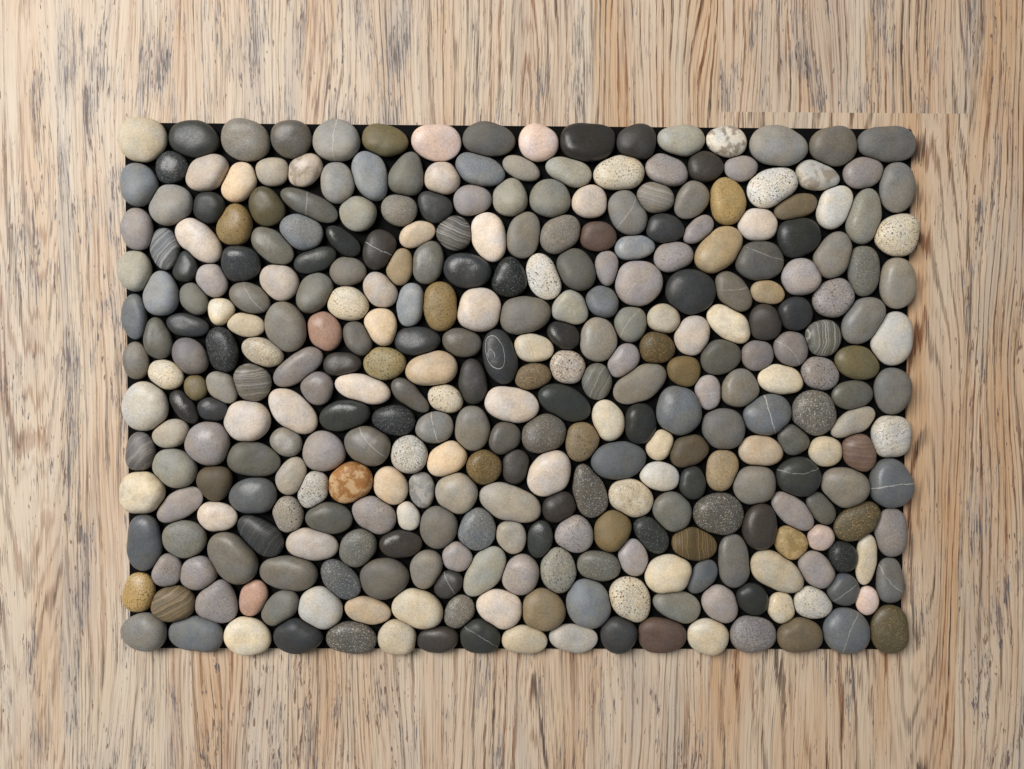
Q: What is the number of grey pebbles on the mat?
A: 163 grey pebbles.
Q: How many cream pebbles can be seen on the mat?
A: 75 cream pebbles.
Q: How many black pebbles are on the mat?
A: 48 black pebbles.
